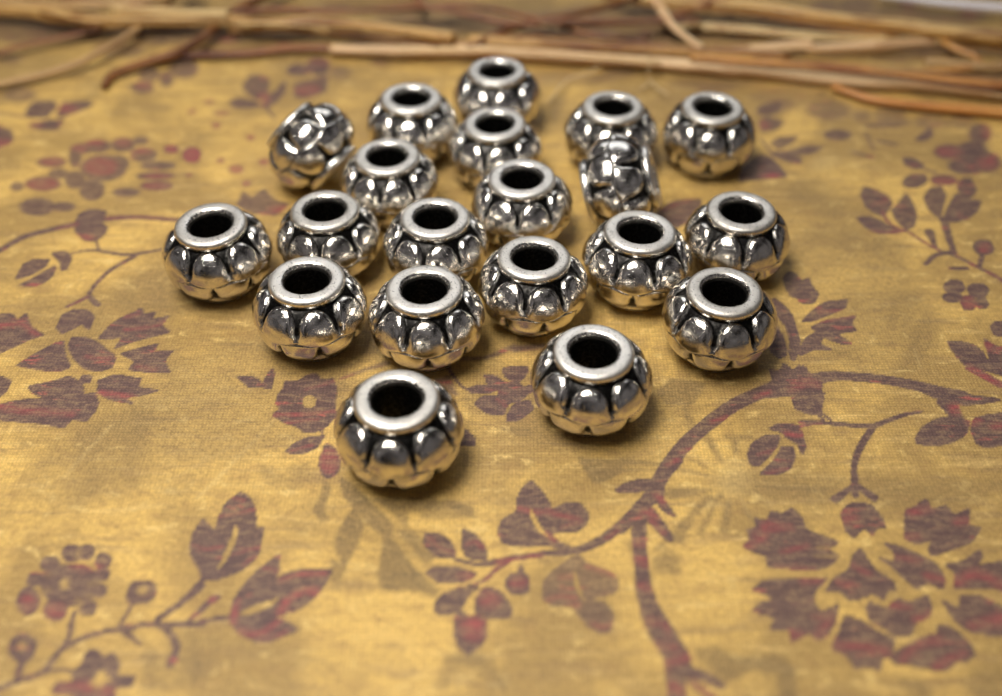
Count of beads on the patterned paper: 20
